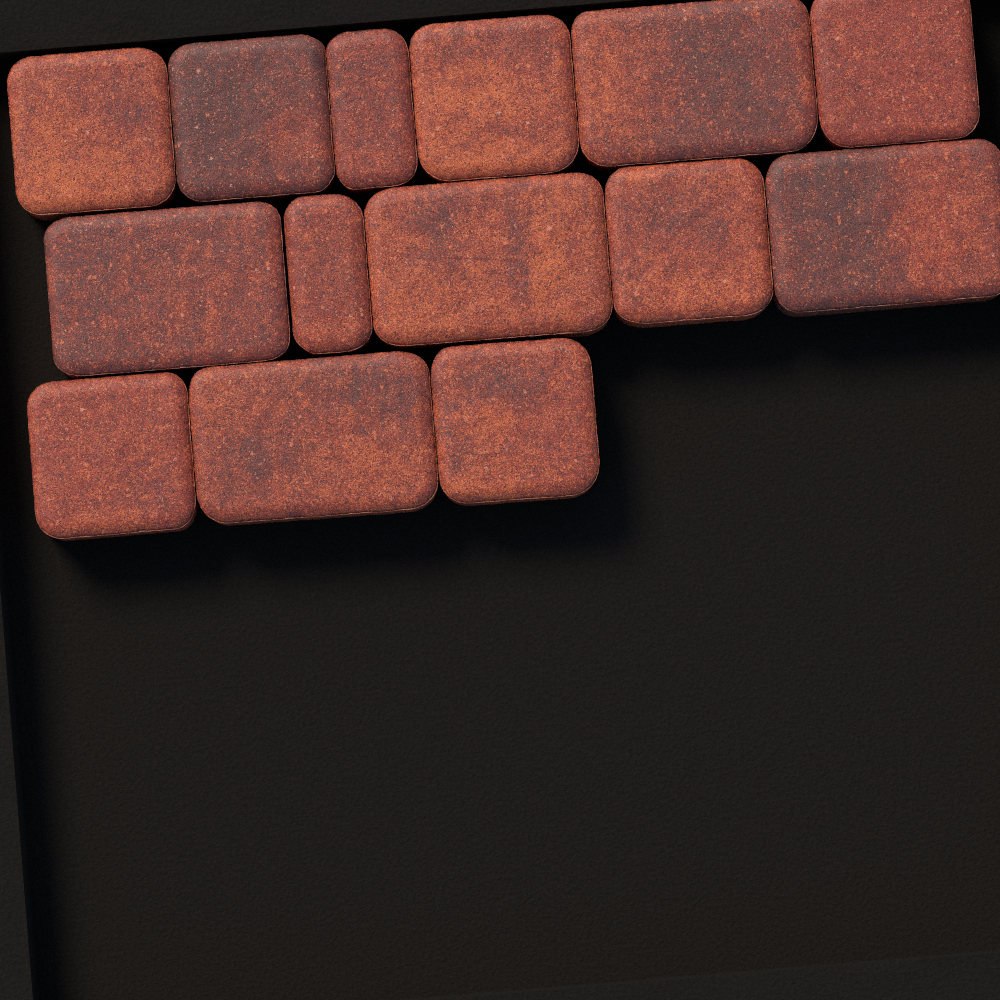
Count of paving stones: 14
